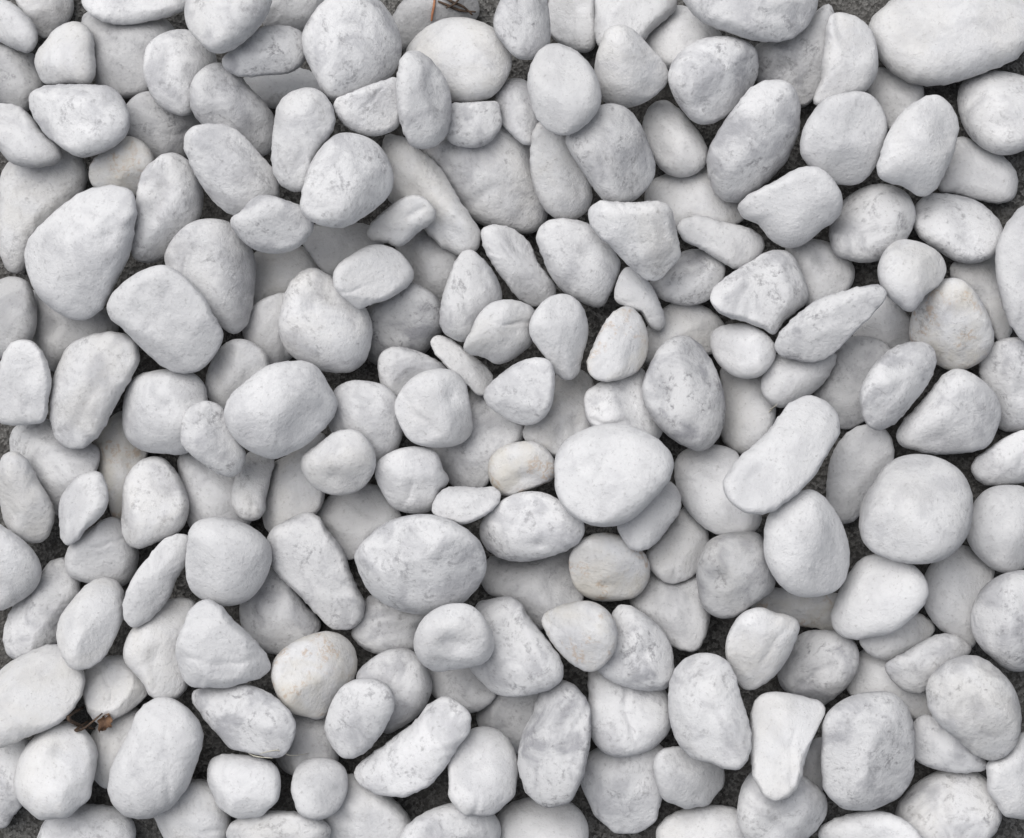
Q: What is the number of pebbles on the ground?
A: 200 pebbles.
